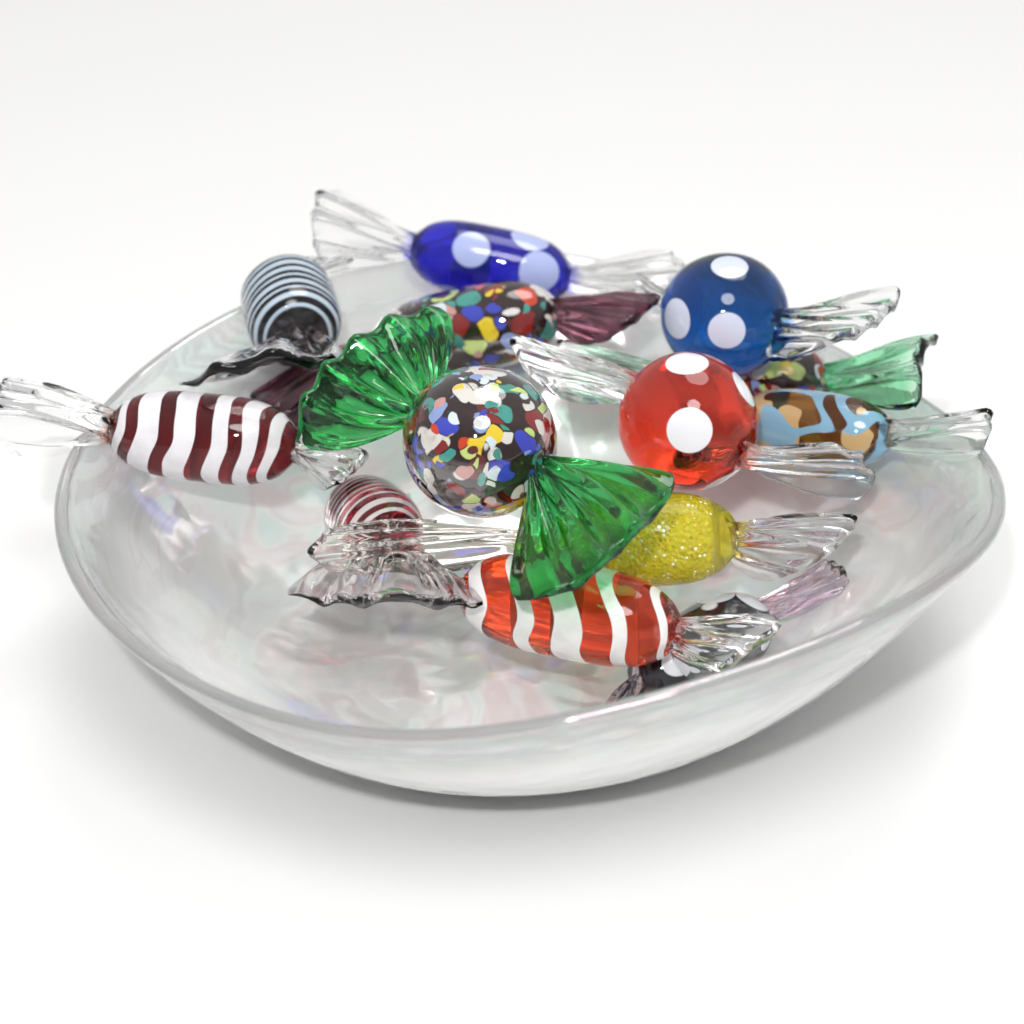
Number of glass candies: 13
